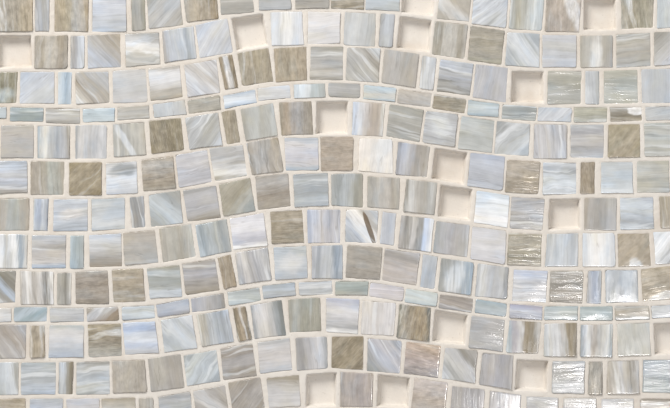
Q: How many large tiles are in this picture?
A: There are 181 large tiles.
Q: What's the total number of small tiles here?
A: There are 63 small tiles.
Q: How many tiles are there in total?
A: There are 244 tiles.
